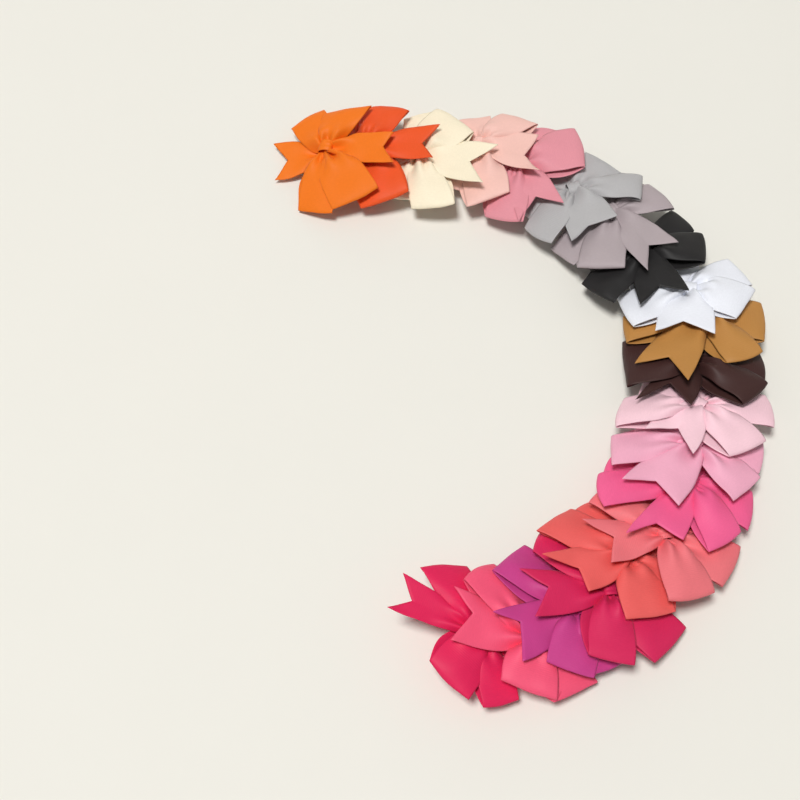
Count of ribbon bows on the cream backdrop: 20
